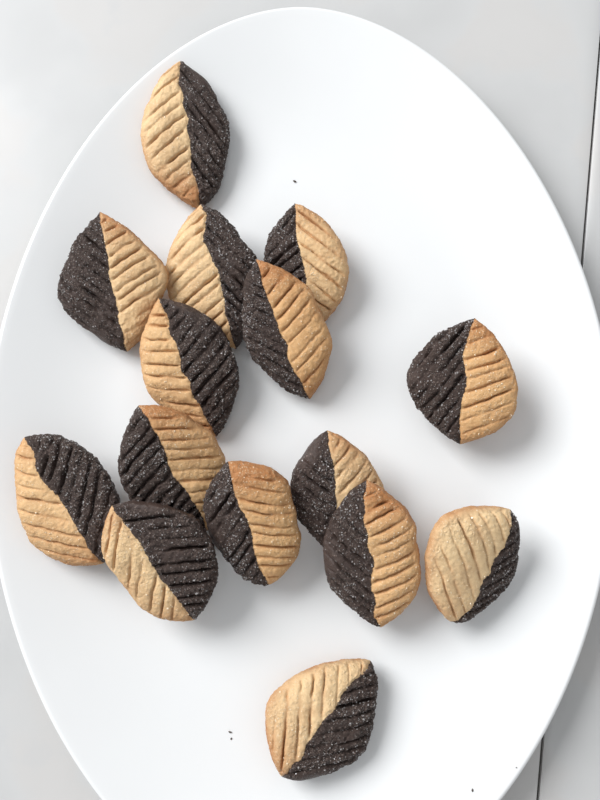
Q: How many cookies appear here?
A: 15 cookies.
